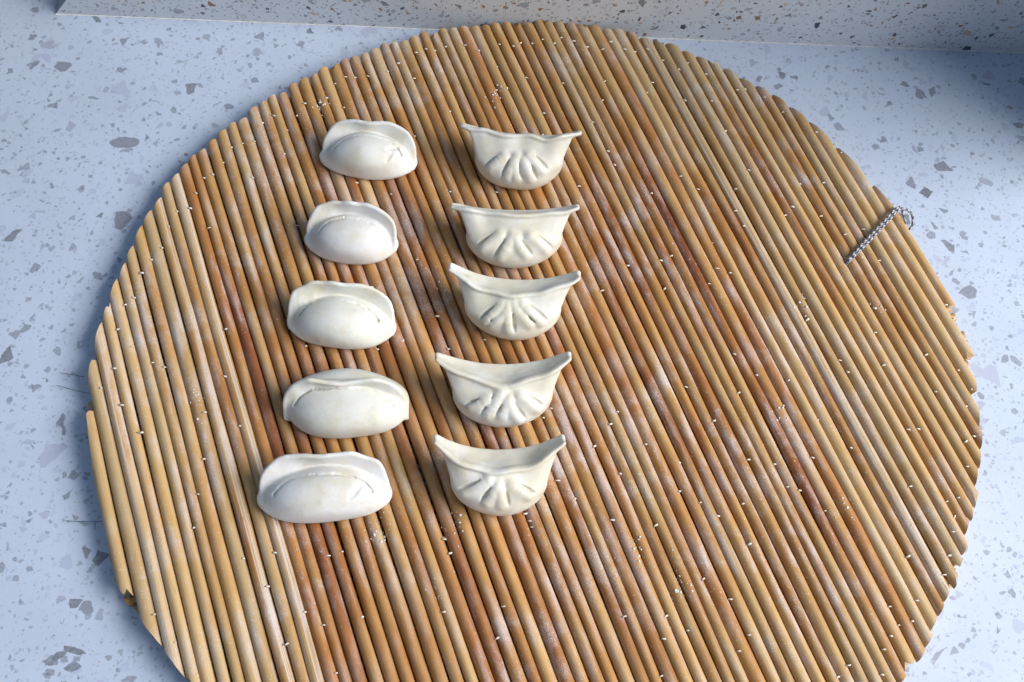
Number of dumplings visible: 10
